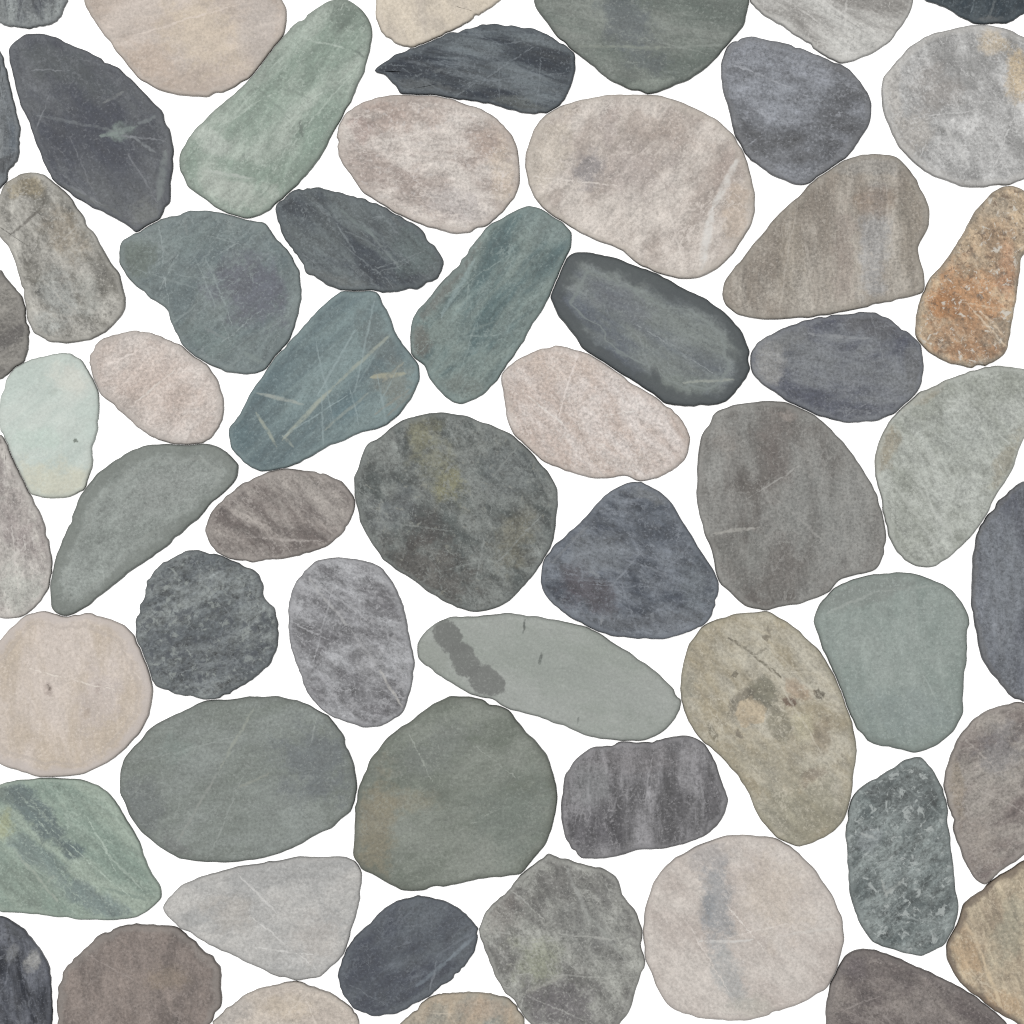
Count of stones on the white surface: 57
